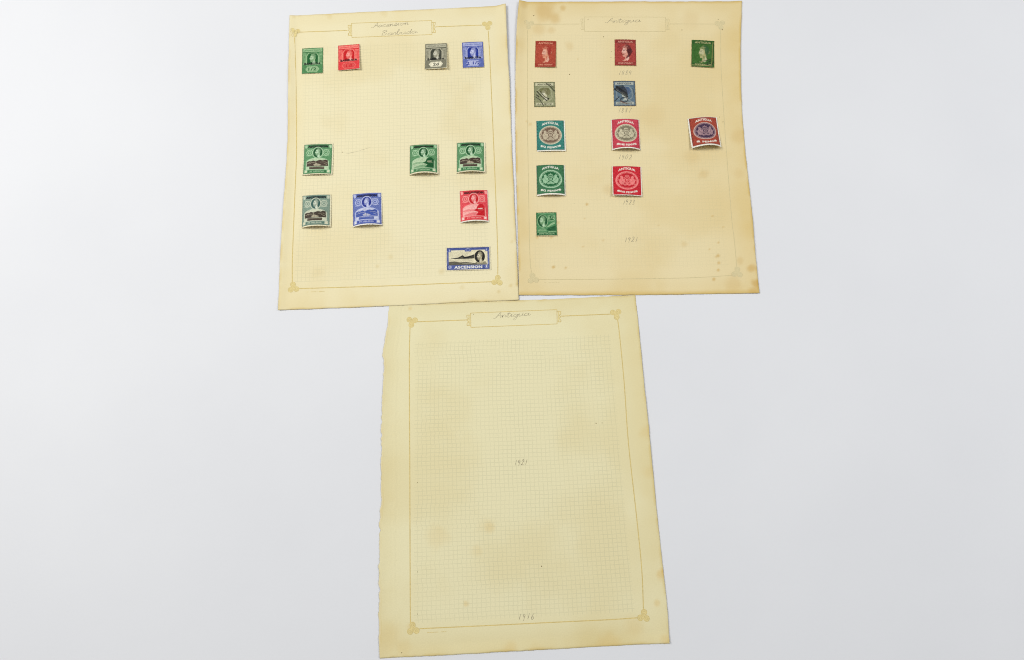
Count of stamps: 22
